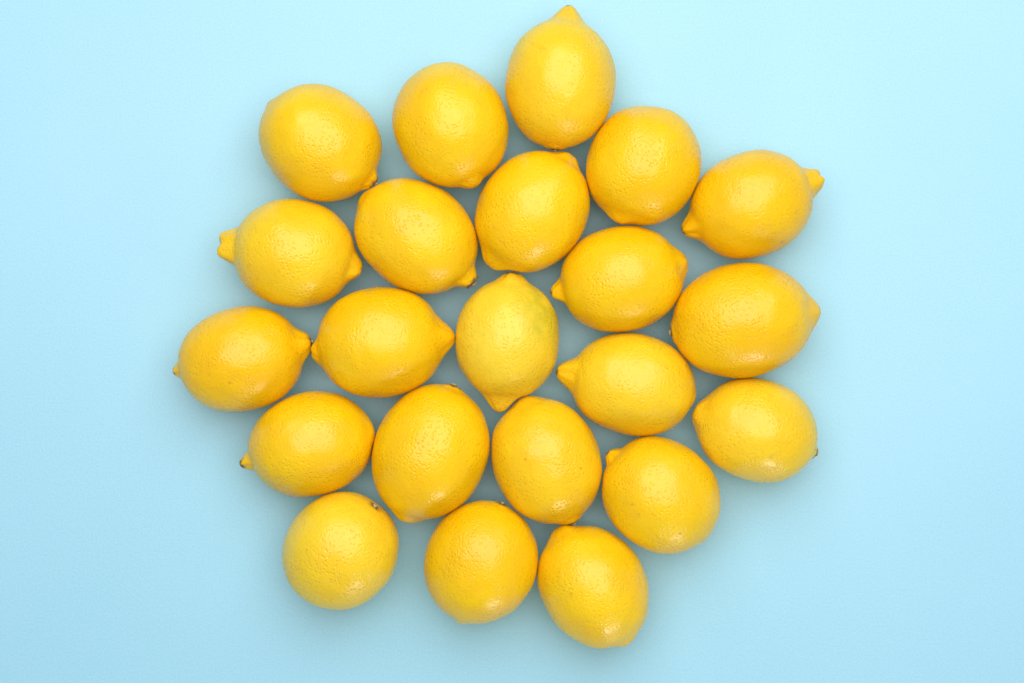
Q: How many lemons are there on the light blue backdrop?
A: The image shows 22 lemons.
